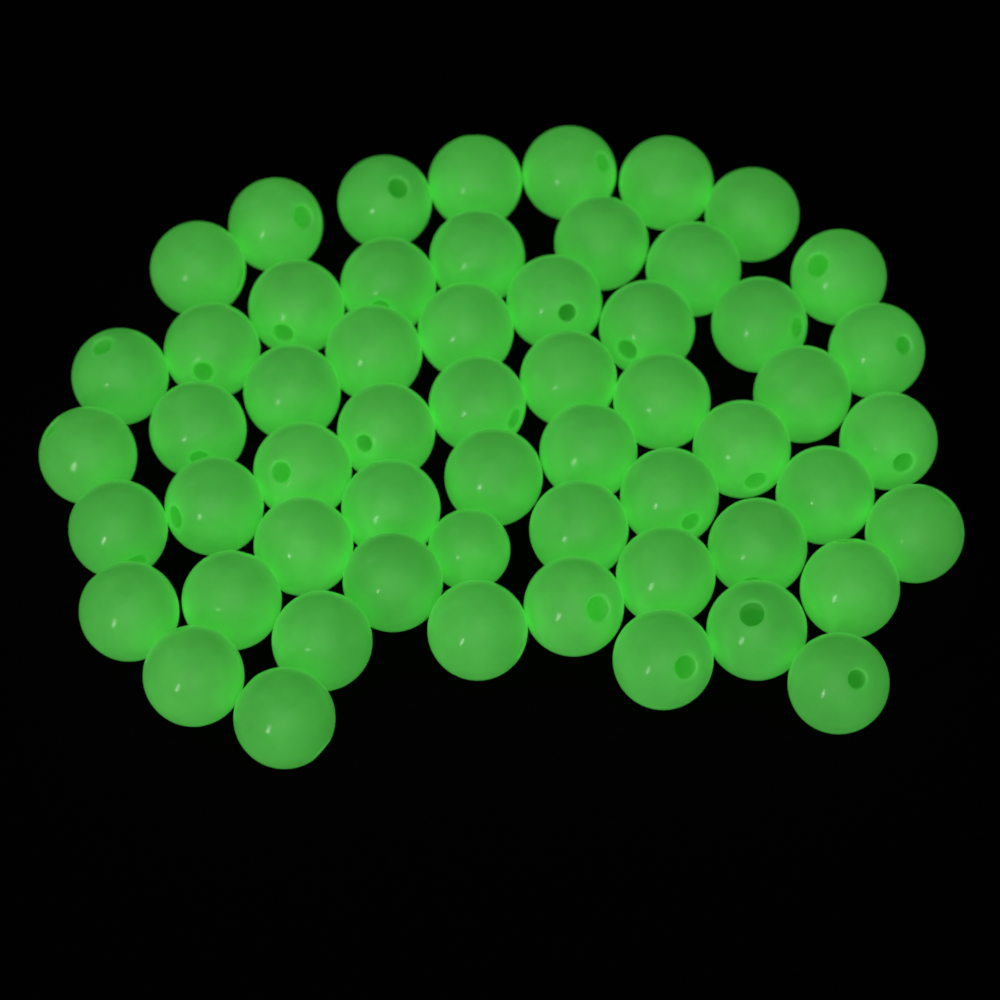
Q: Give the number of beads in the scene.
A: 57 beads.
